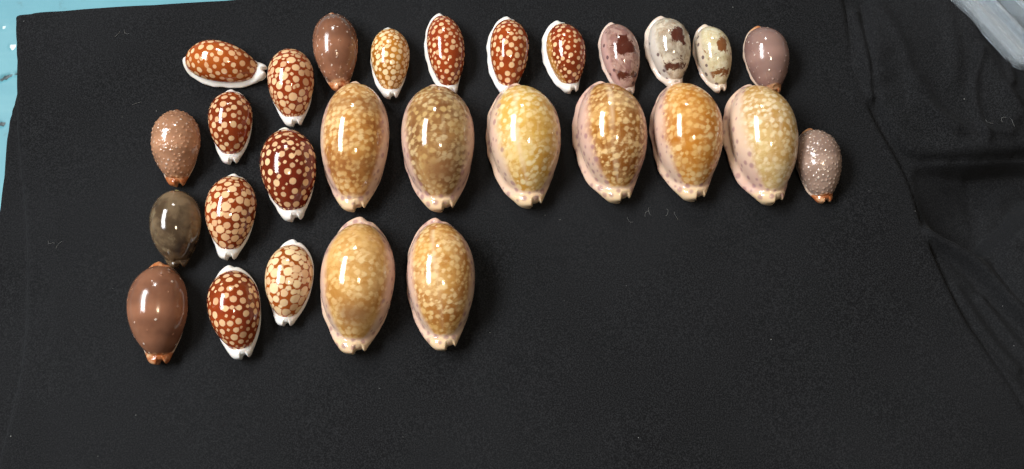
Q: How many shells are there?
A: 28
